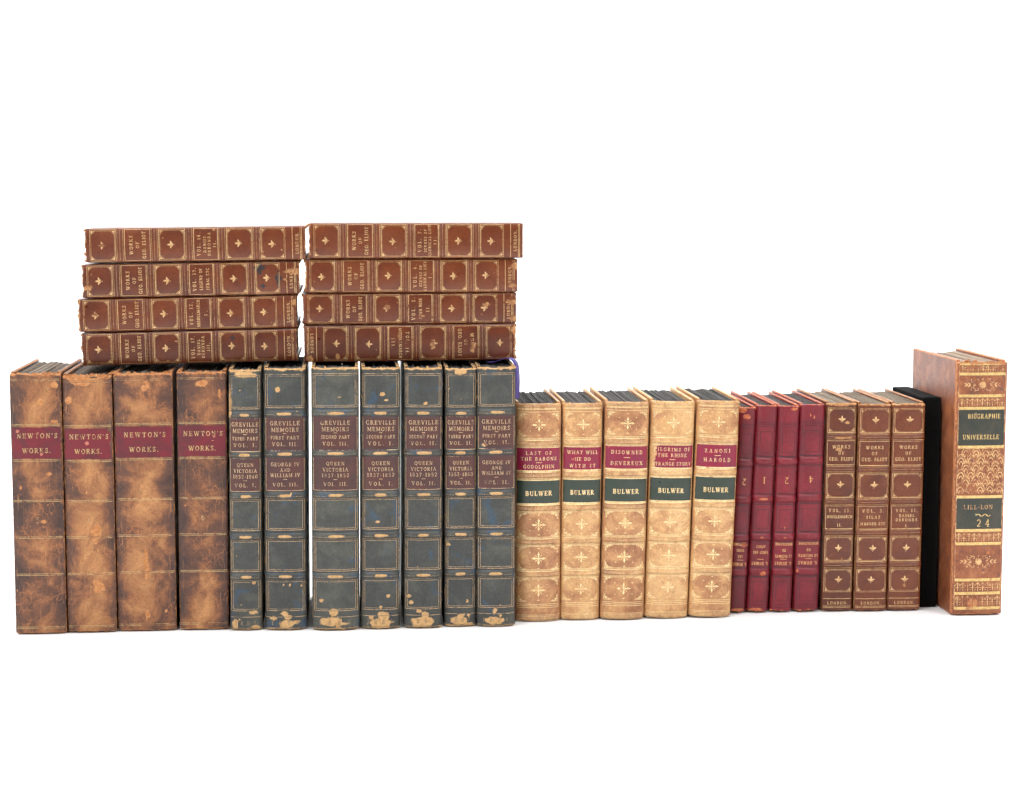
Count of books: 32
